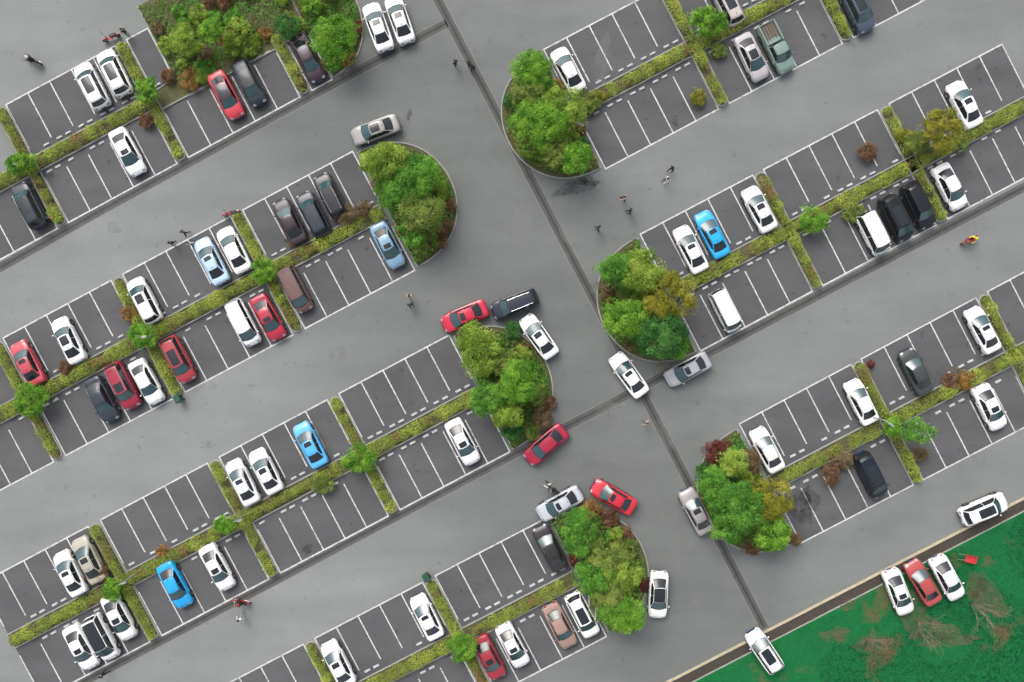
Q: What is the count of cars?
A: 71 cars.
